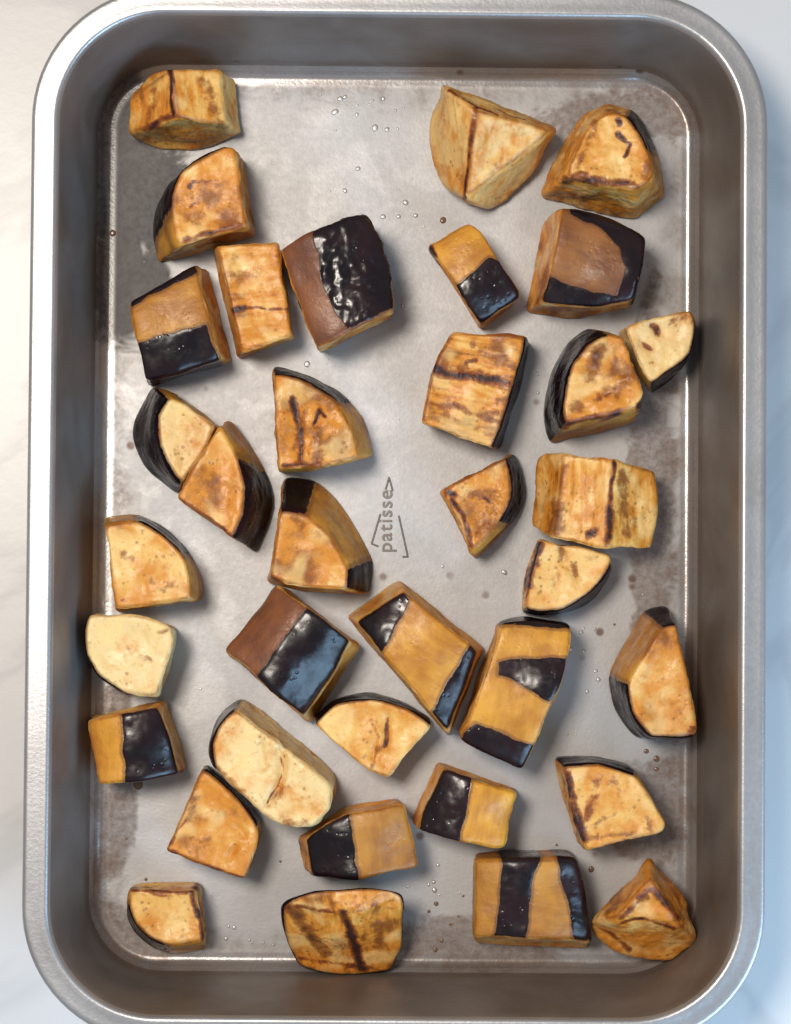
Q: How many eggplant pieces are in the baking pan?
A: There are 36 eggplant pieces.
